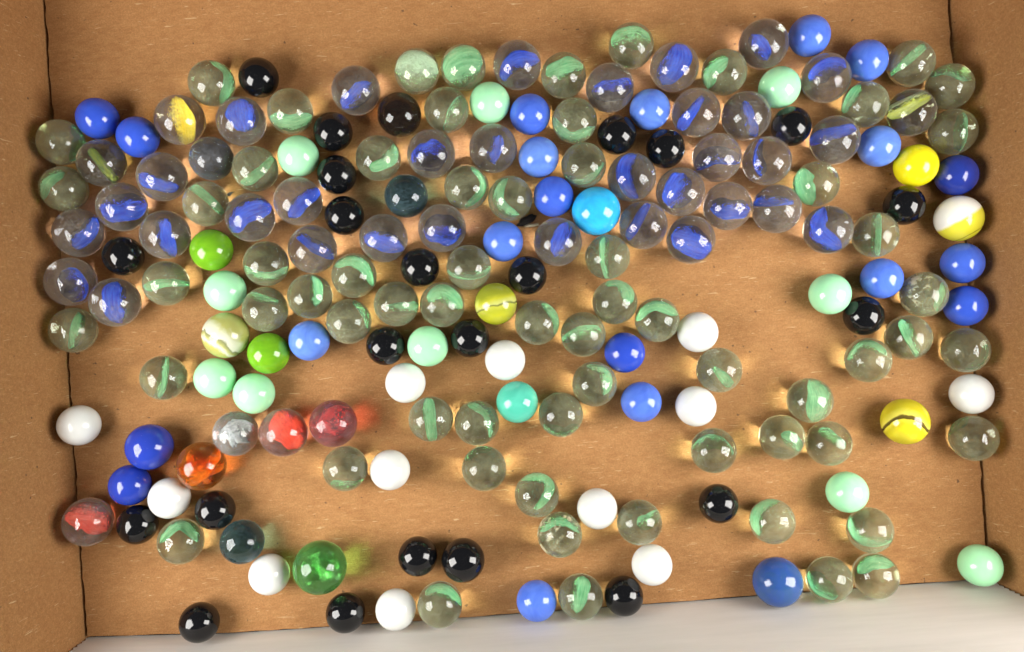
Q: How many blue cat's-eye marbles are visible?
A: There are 33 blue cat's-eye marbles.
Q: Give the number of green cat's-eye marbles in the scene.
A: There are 65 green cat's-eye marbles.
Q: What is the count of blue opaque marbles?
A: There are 22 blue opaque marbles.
